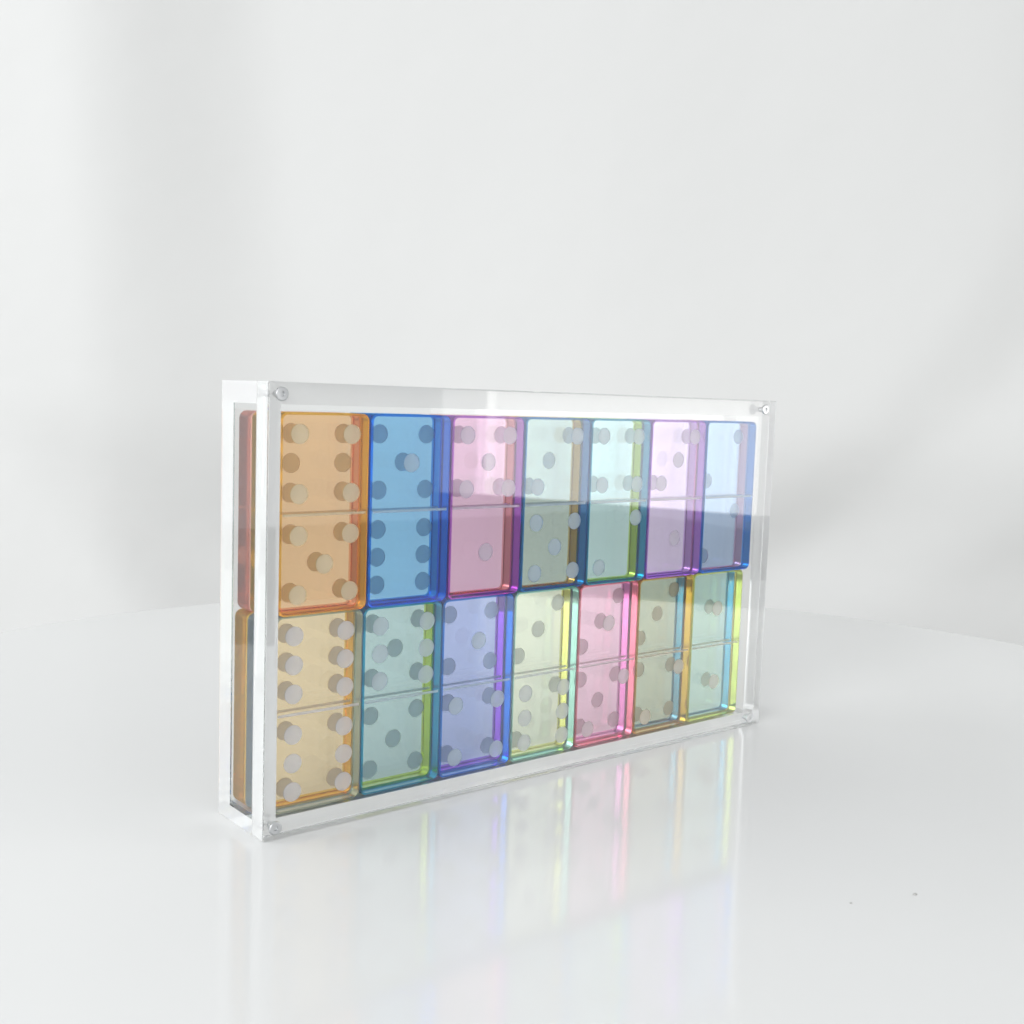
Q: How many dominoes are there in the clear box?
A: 28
